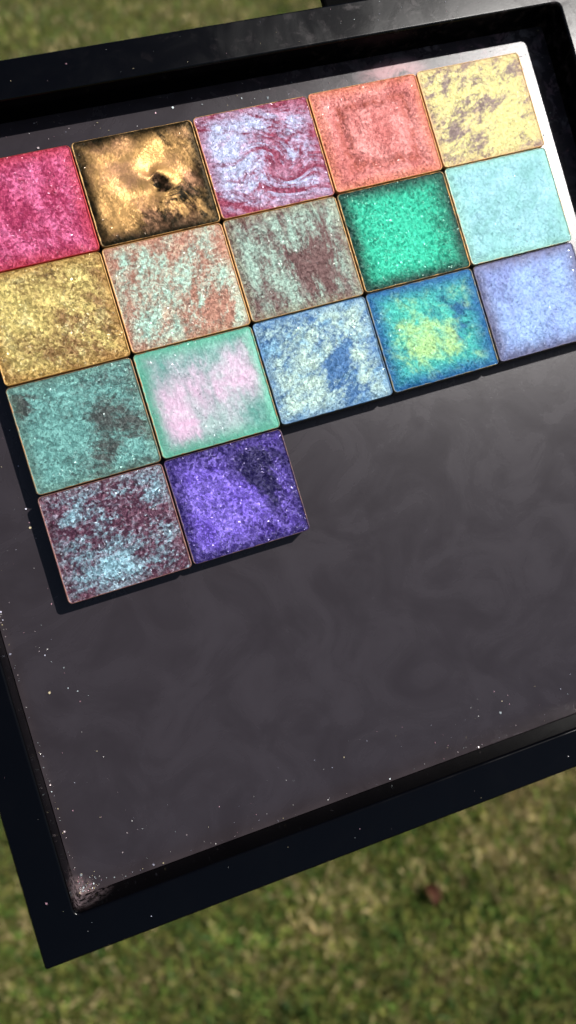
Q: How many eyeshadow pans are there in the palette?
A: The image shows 17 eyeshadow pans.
